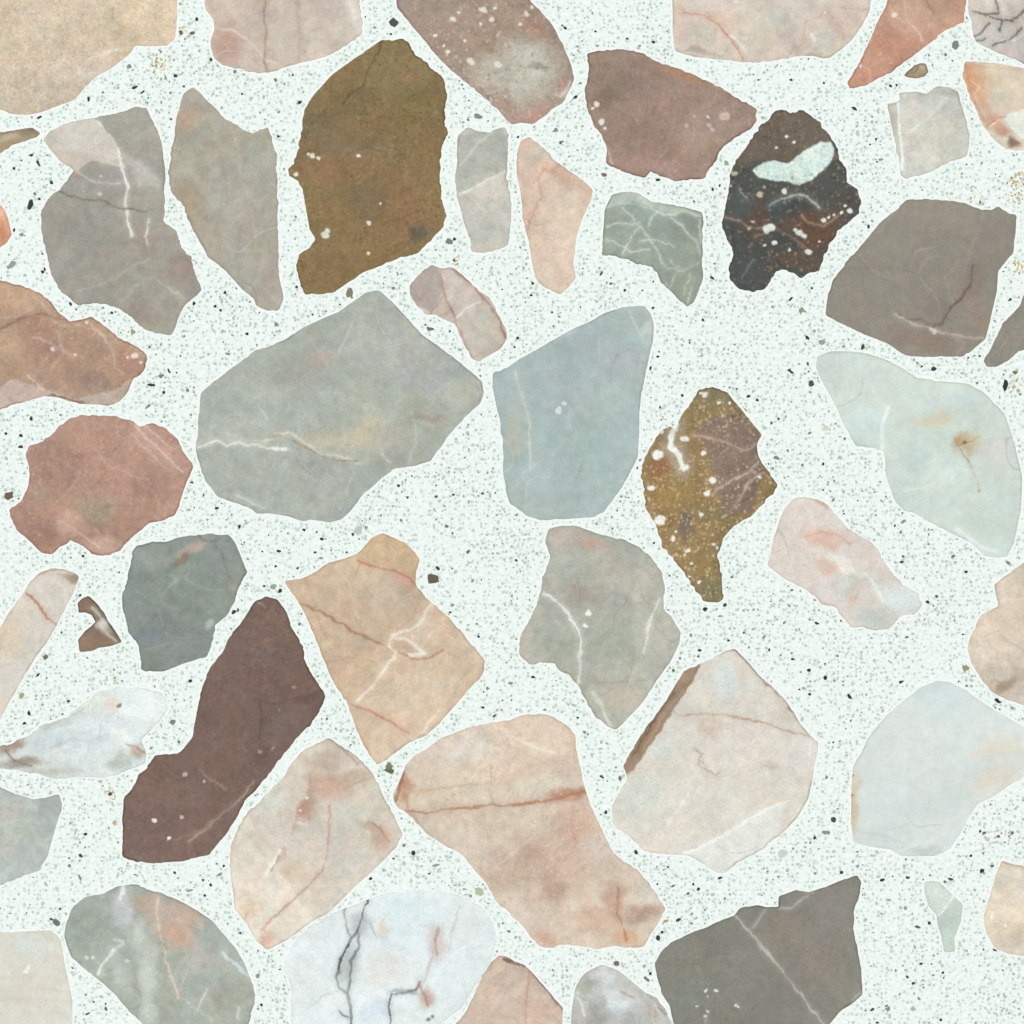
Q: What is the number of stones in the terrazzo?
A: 50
